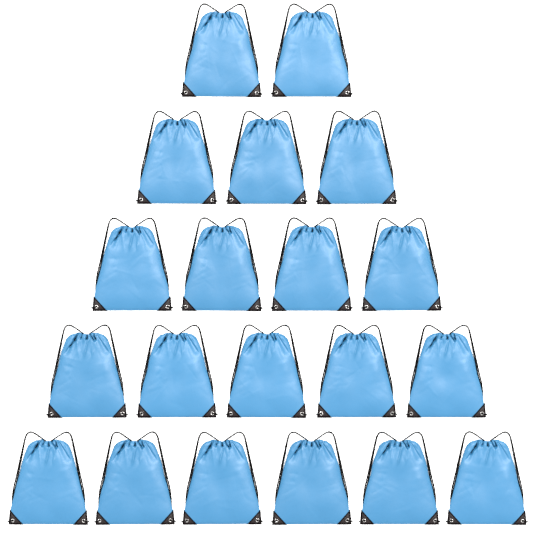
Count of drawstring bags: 20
